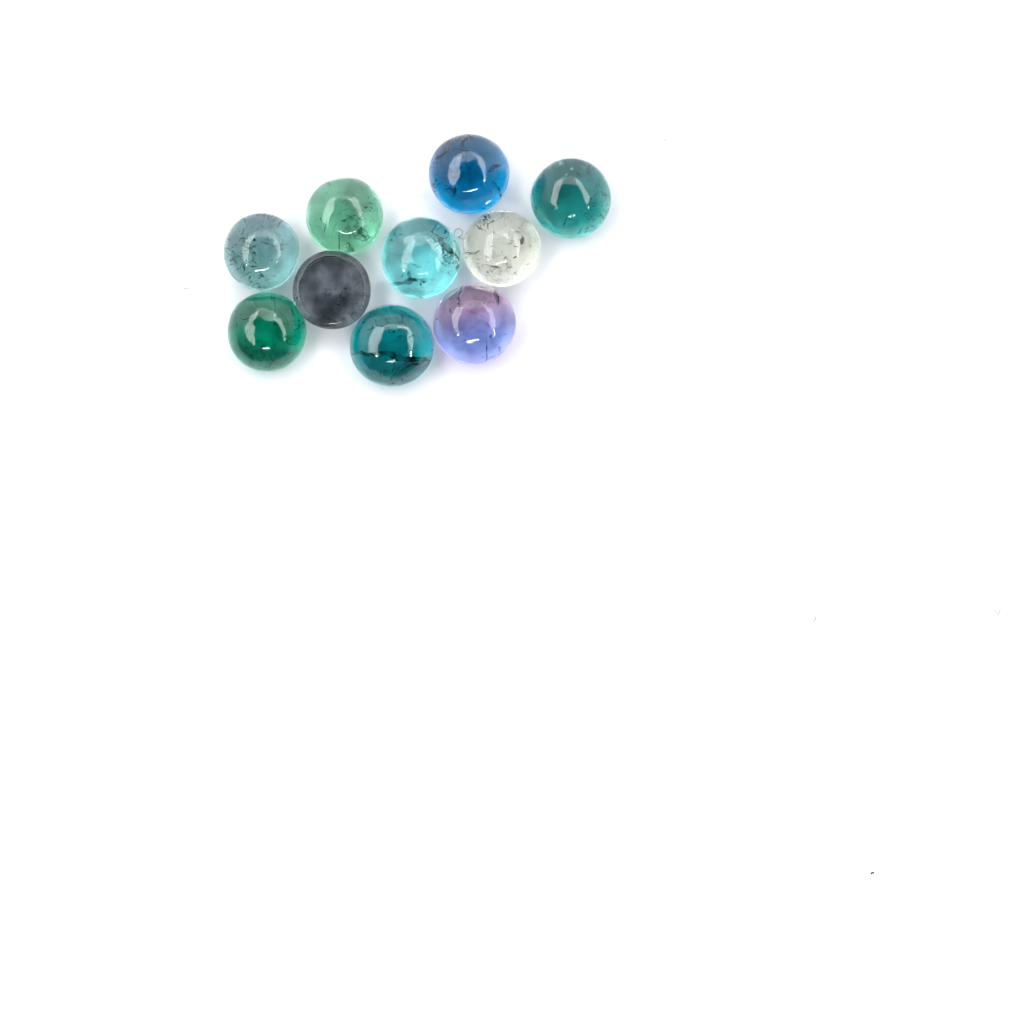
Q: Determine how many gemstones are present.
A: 10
